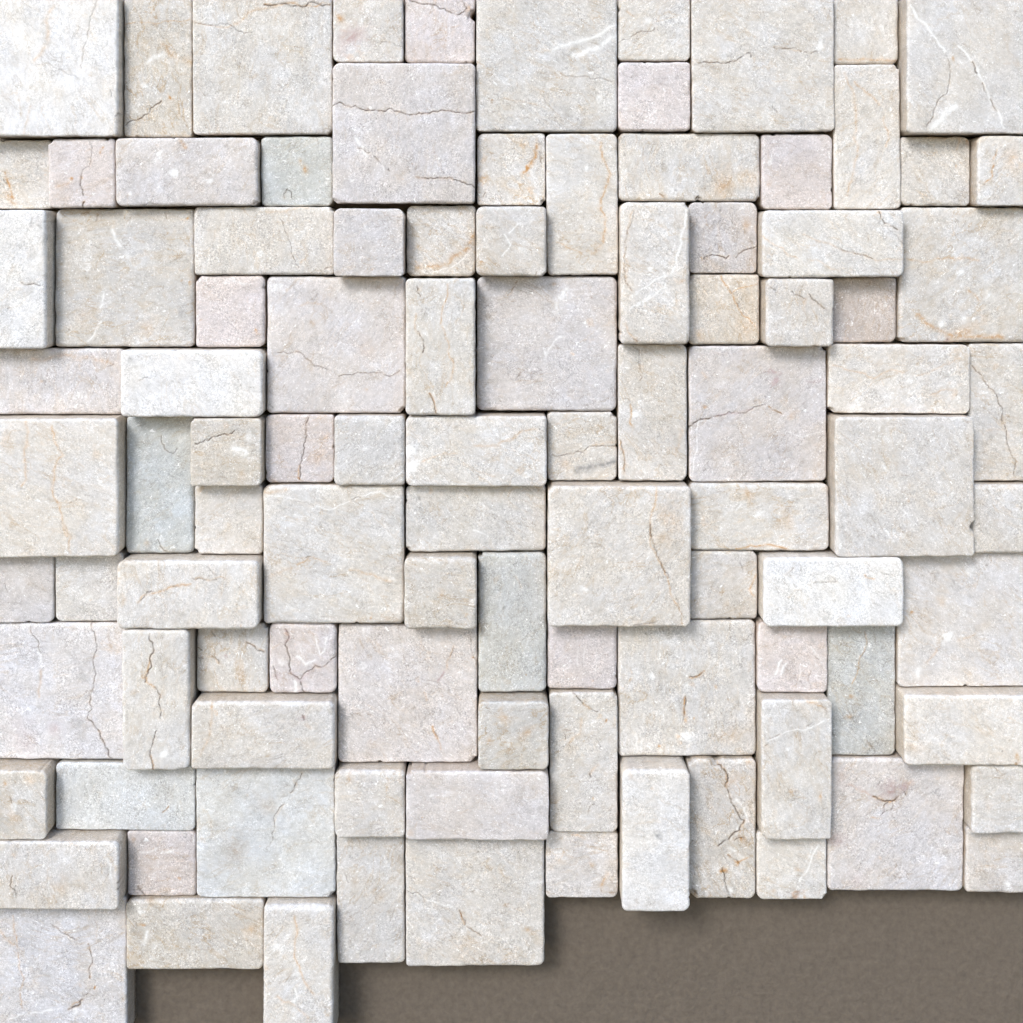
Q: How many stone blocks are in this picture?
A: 101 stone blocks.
